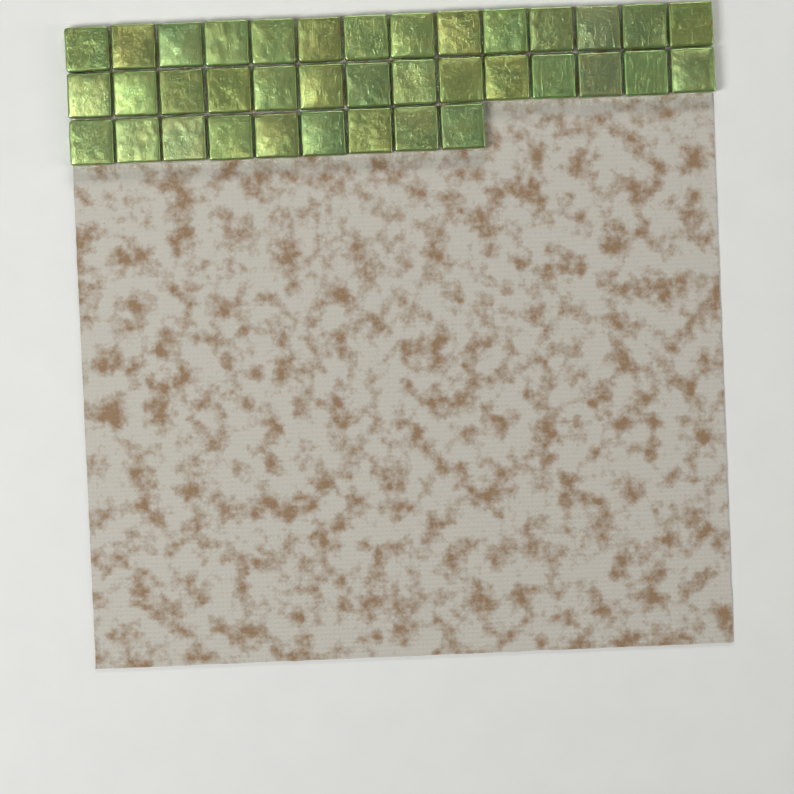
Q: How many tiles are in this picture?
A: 37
